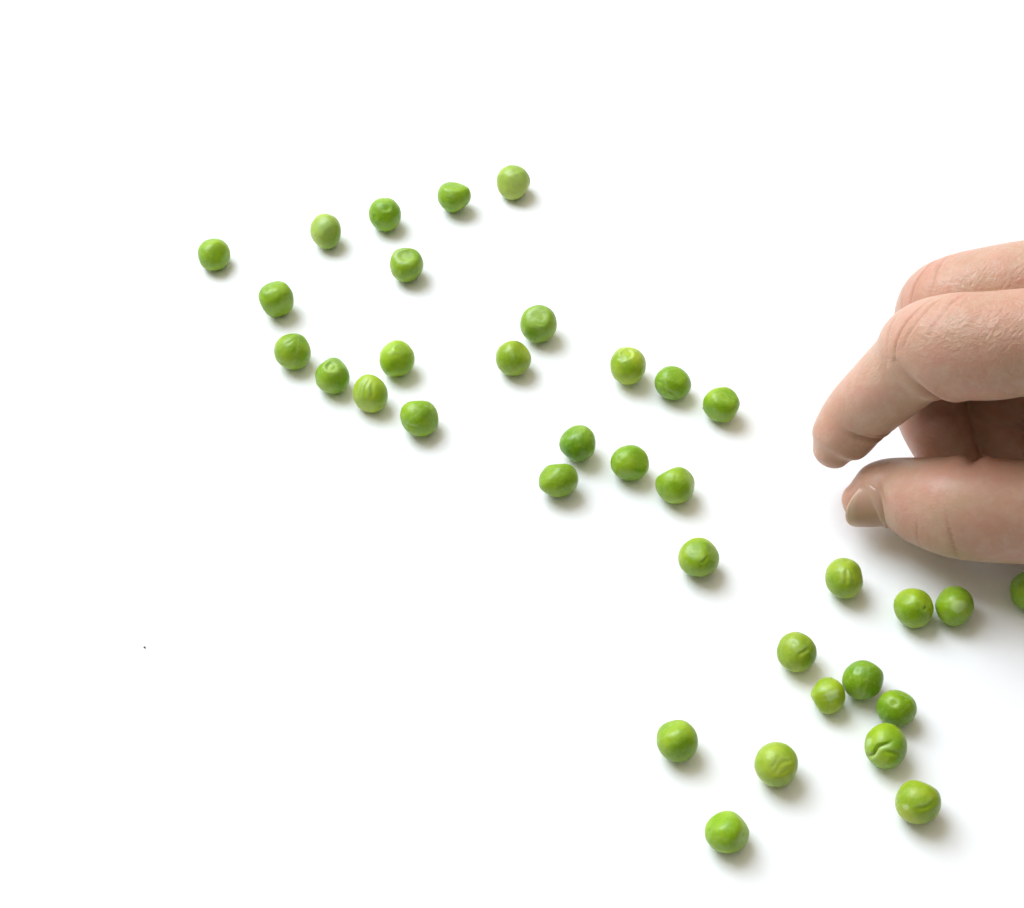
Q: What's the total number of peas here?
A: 35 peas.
